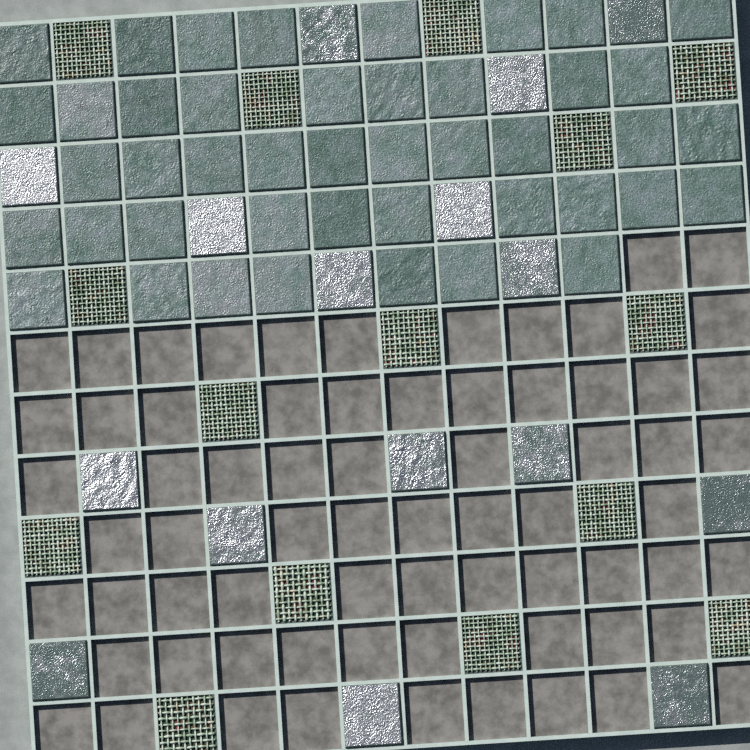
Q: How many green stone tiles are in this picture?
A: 44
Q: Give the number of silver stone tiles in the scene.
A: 16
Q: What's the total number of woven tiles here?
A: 15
